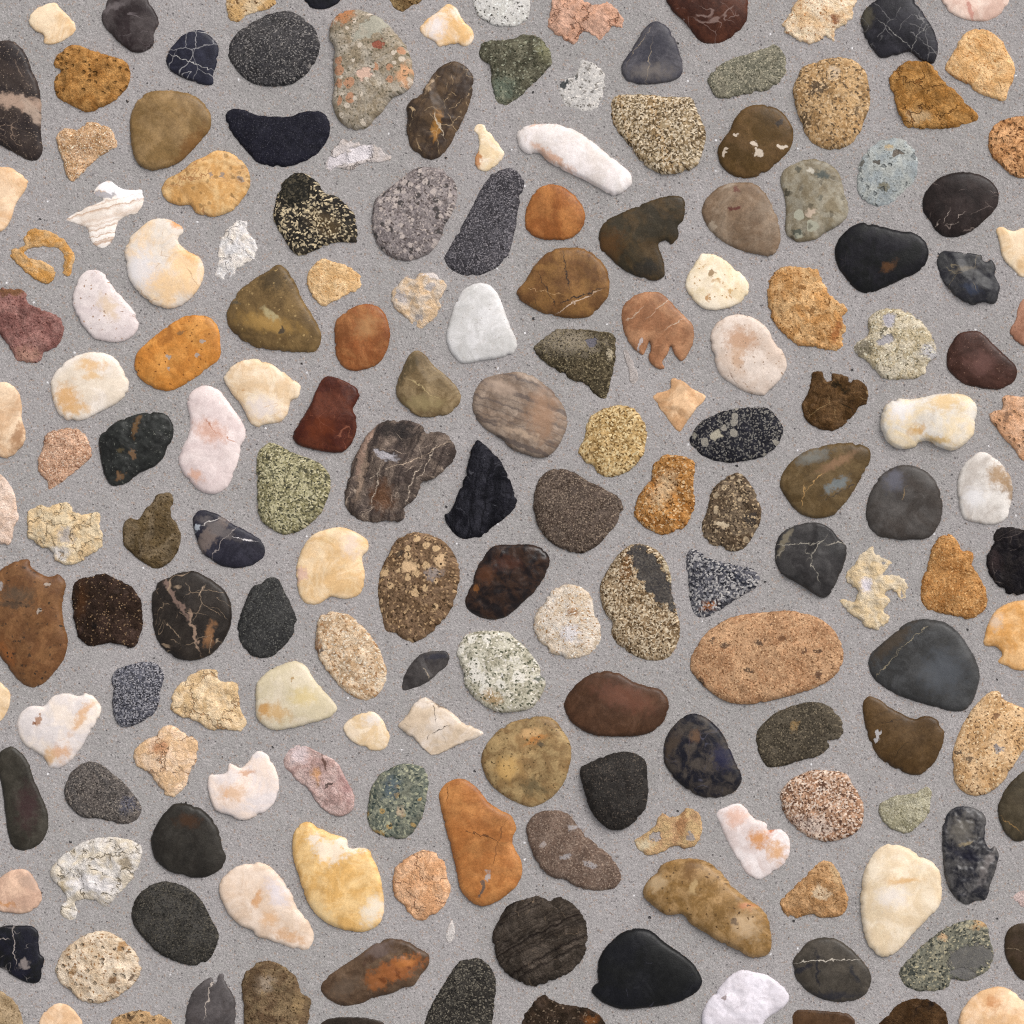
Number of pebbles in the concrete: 178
